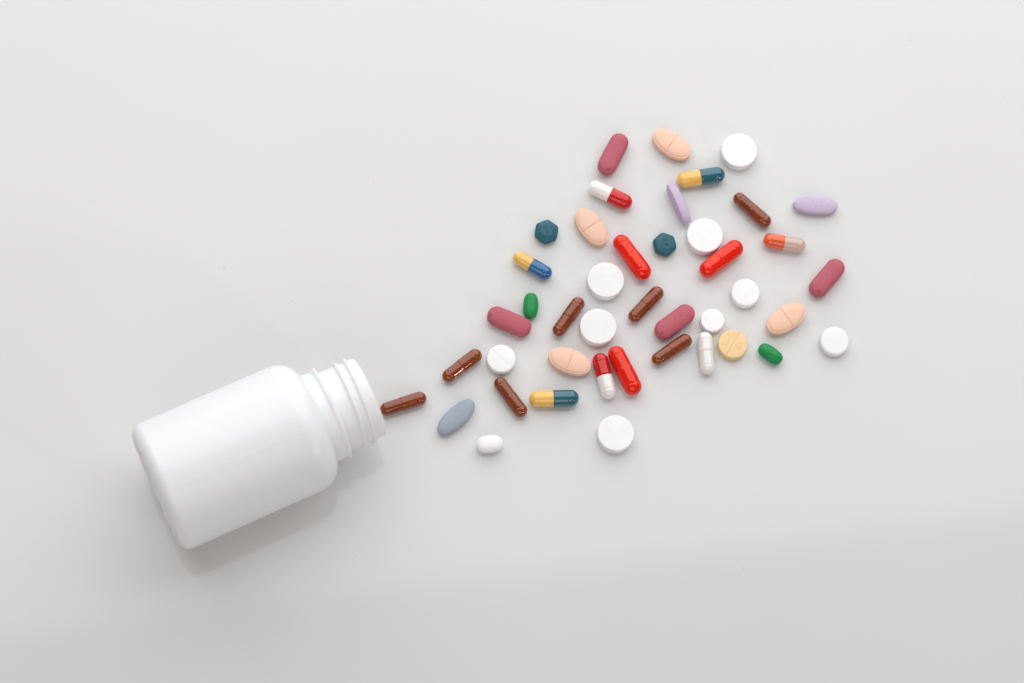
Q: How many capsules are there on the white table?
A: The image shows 17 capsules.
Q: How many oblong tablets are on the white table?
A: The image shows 14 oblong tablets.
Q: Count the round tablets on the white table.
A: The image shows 10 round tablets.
